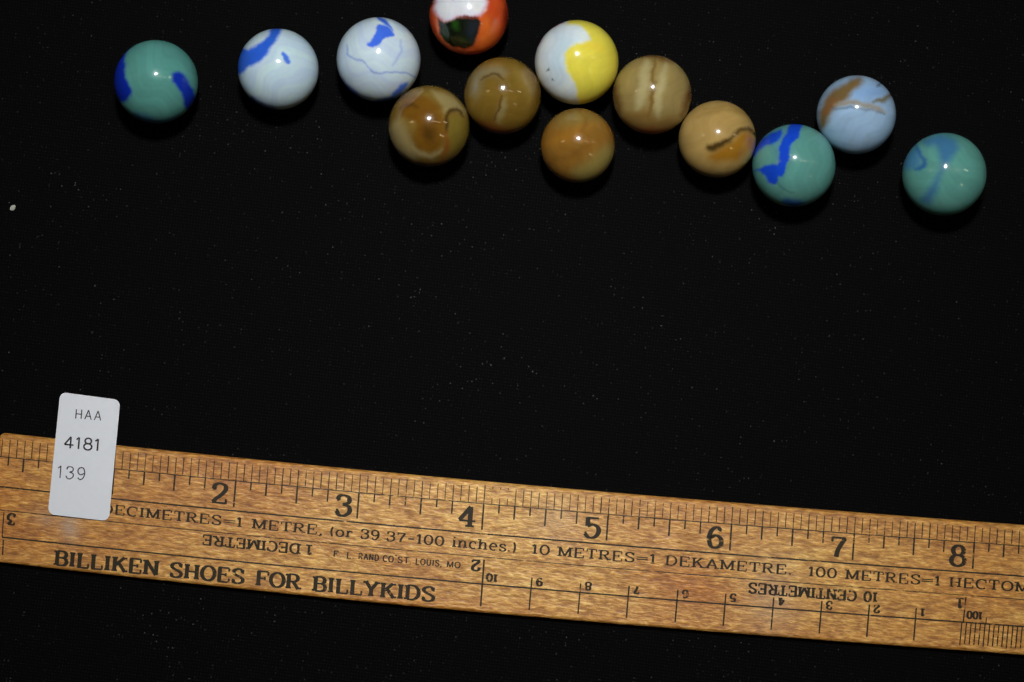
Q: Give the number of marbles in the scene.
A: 13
